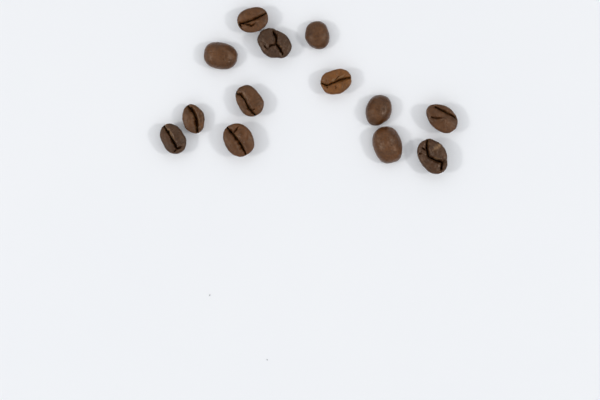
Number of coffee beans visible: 13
